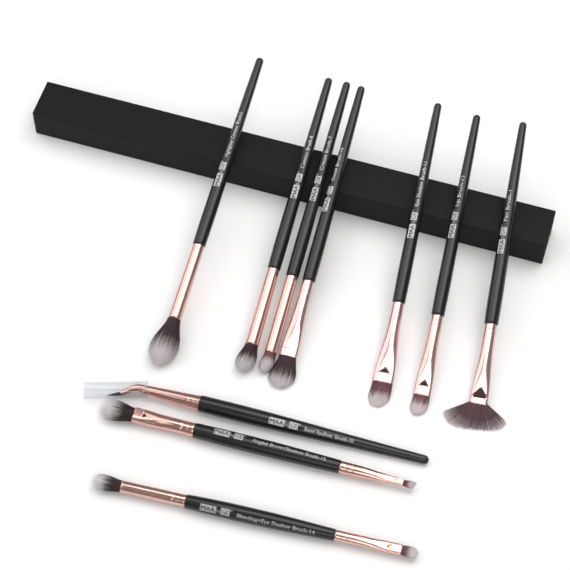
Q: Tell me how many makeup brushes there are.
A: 10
